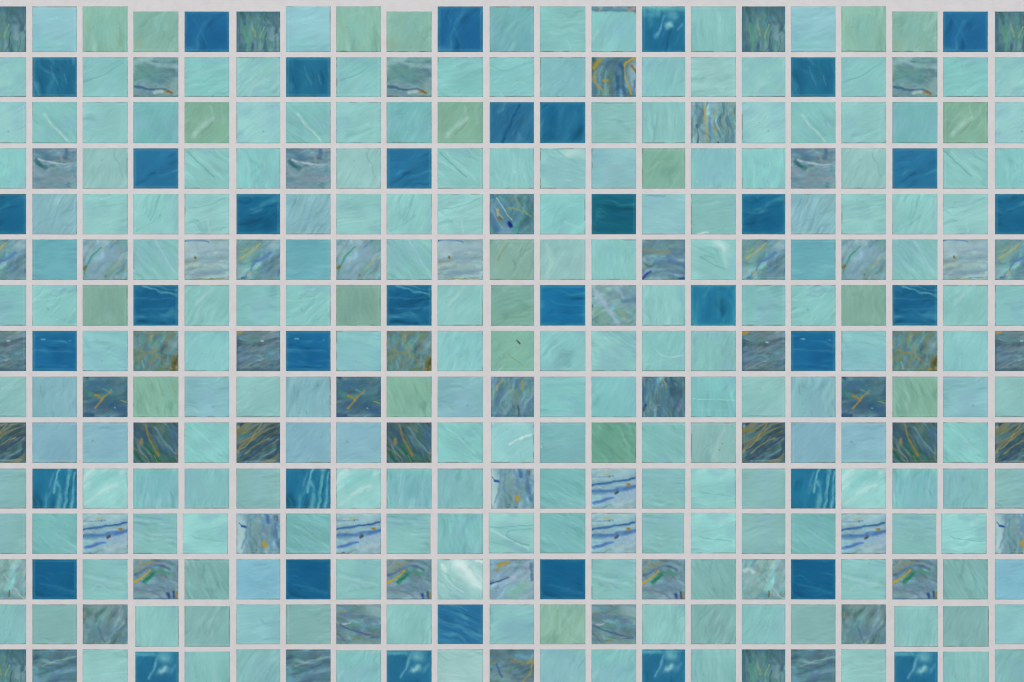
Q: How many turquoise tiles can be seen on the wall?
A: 188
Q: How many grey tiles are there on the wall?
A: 69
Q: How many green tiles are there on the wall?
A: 21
